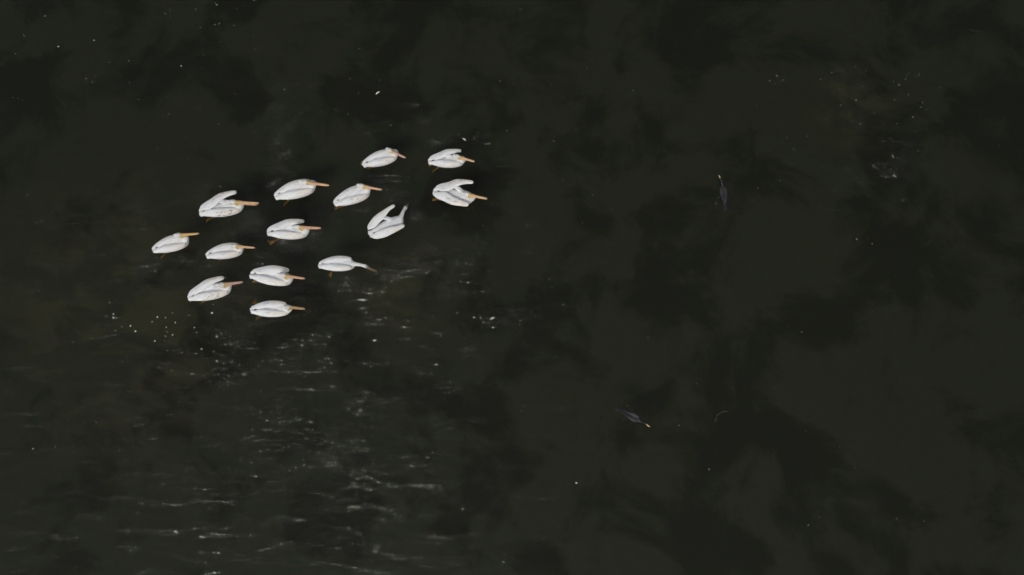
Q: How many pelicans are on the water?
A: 14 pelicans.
